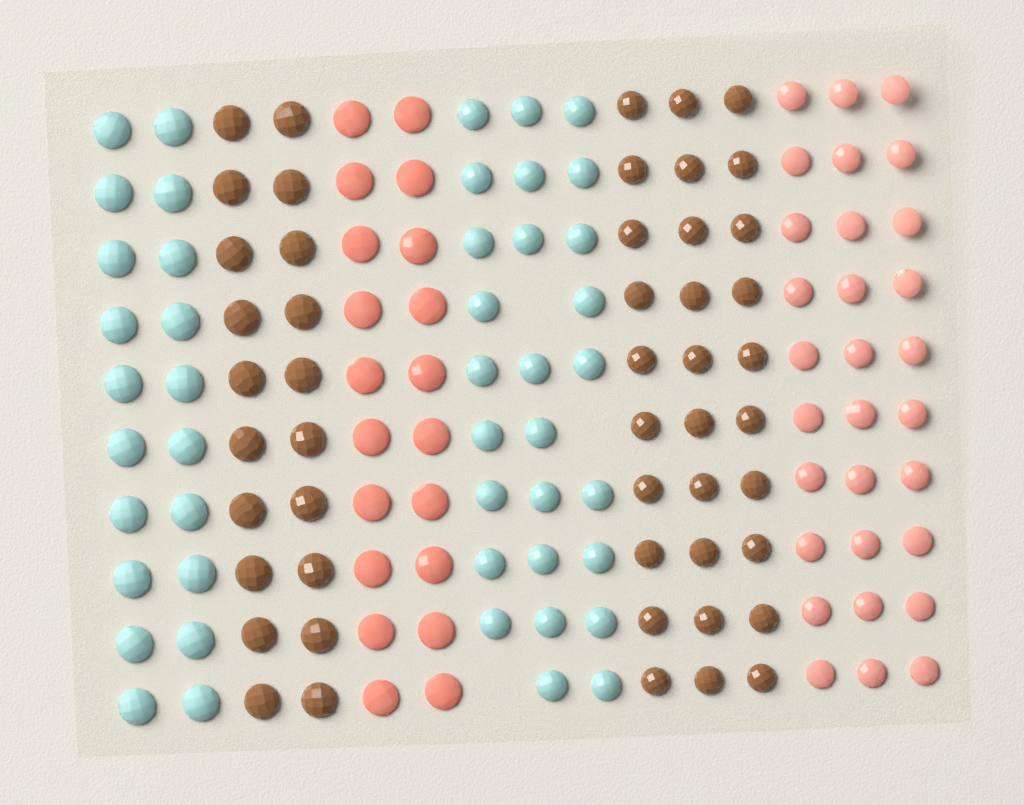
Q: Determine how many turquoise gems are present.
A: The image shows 47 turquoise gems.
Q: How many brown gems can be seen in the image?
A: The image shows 50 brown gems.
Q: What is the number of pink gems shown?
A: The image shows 50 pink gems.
